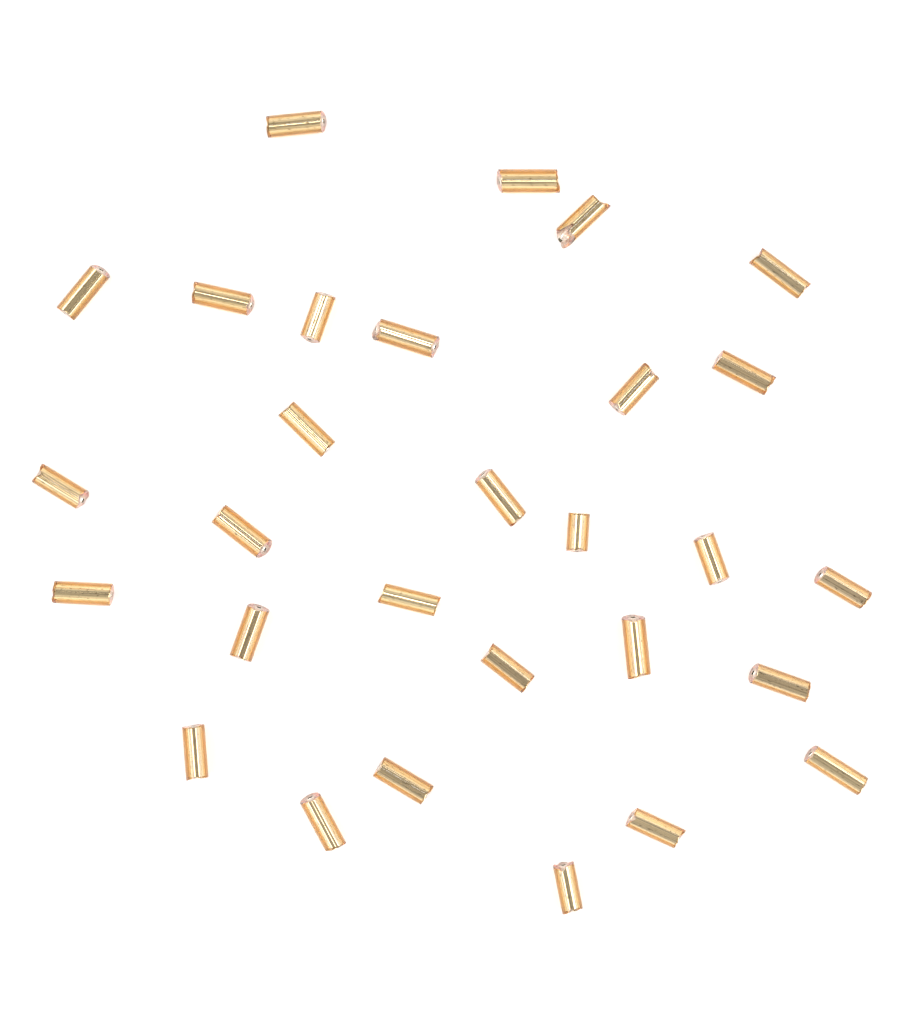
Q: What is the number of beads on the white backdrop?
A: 29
